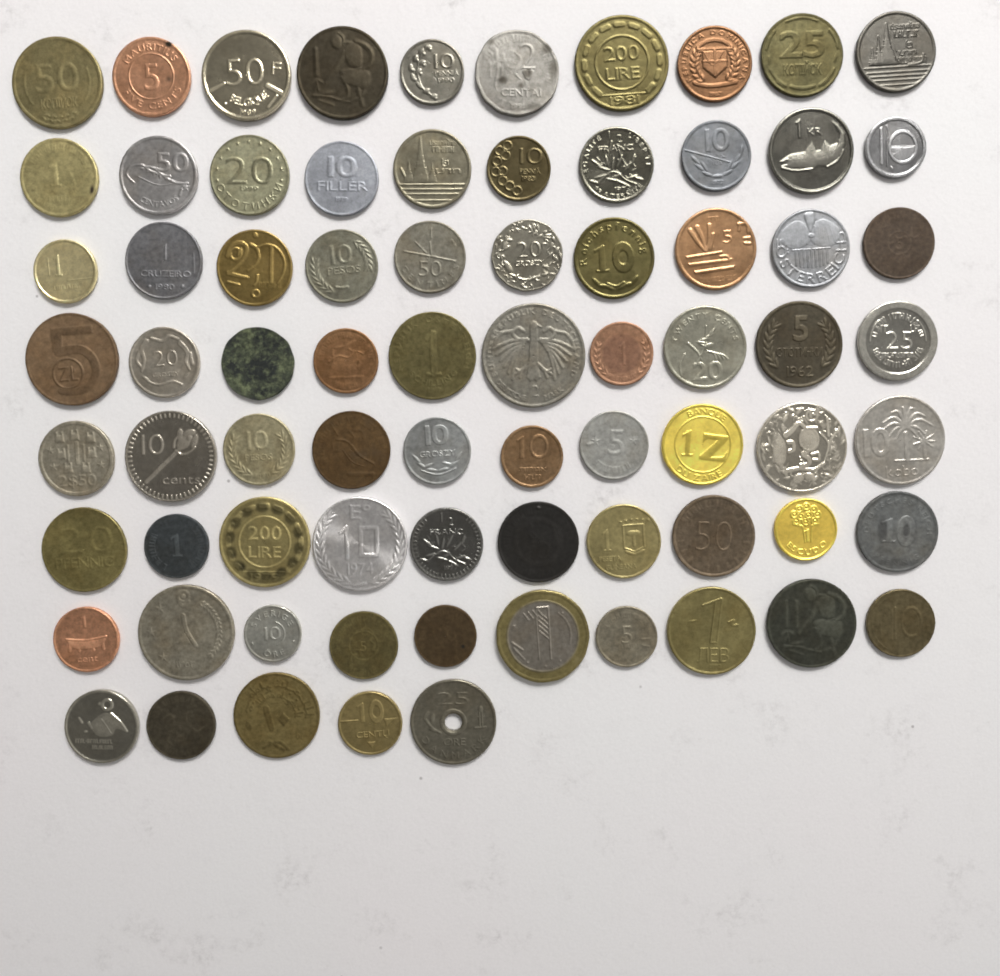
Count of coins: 75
